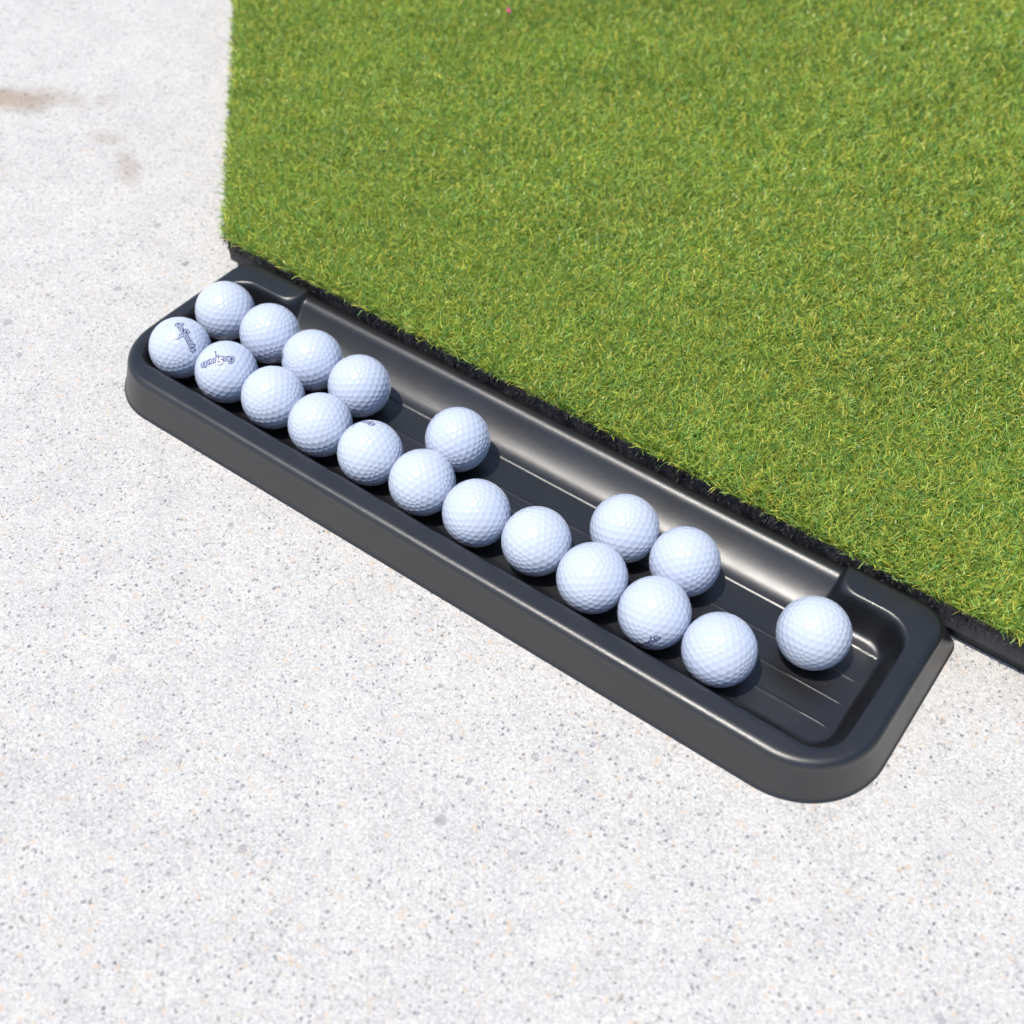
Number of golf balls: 19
